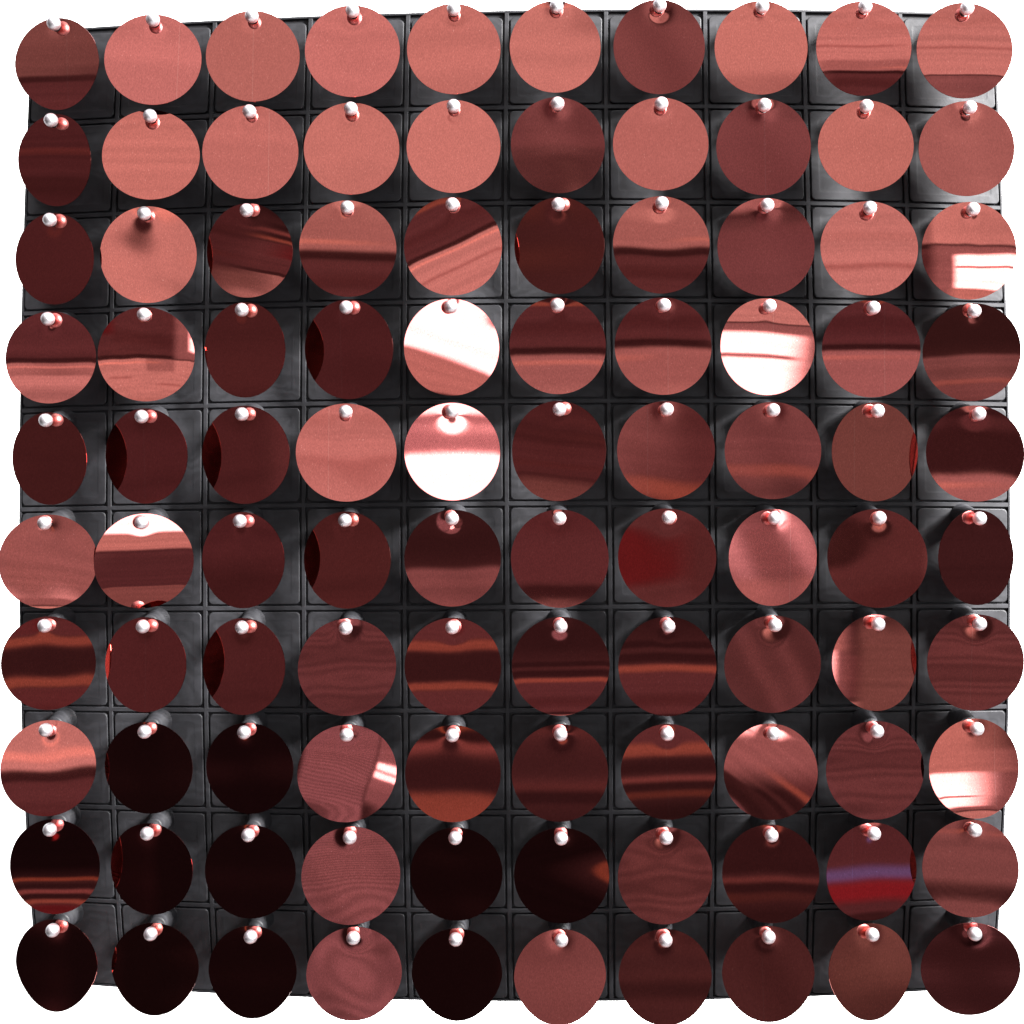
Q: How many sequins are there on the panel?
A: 100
